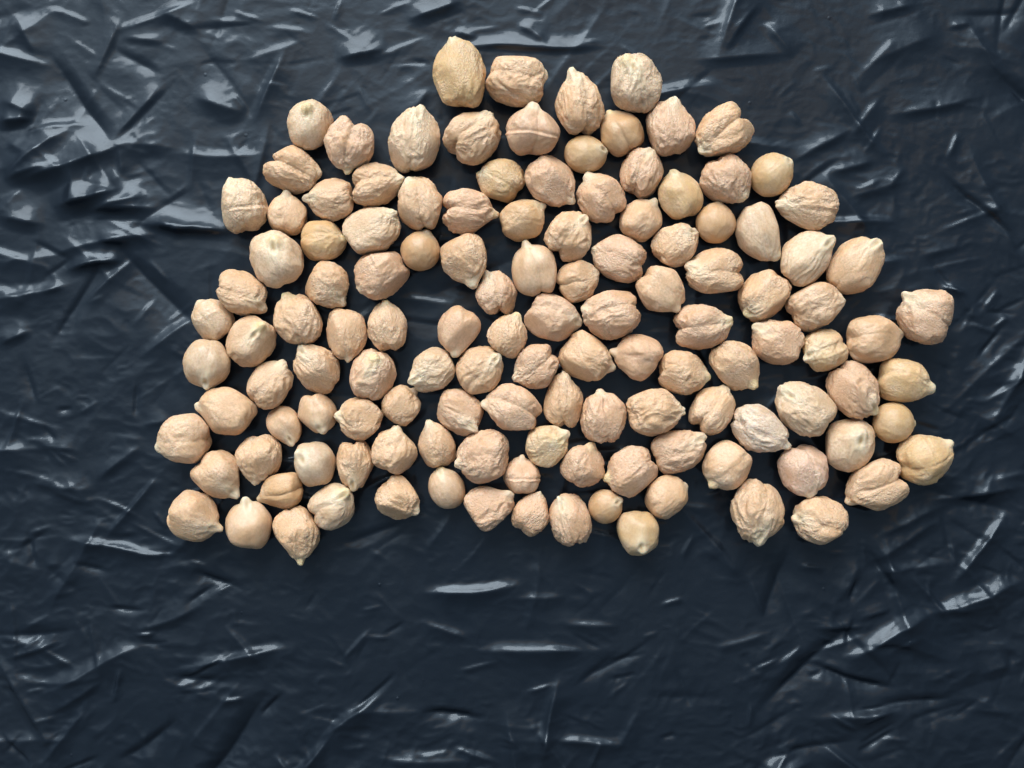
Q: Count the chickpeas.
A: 126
